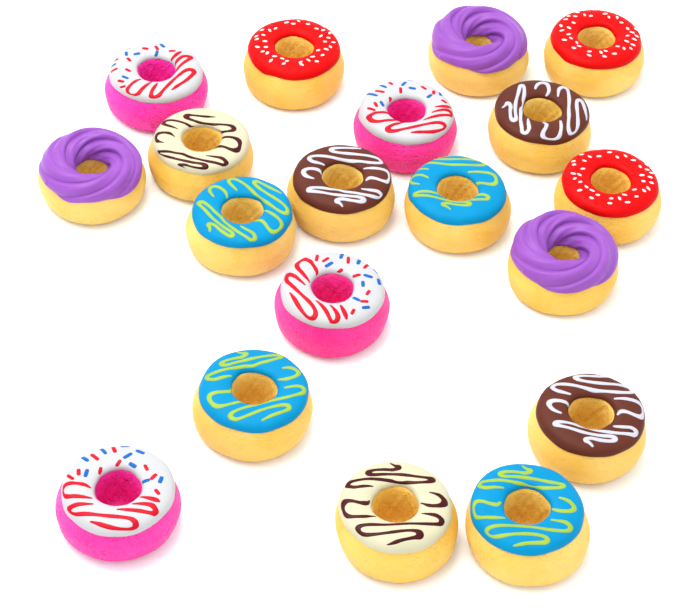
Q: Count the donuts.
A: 19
